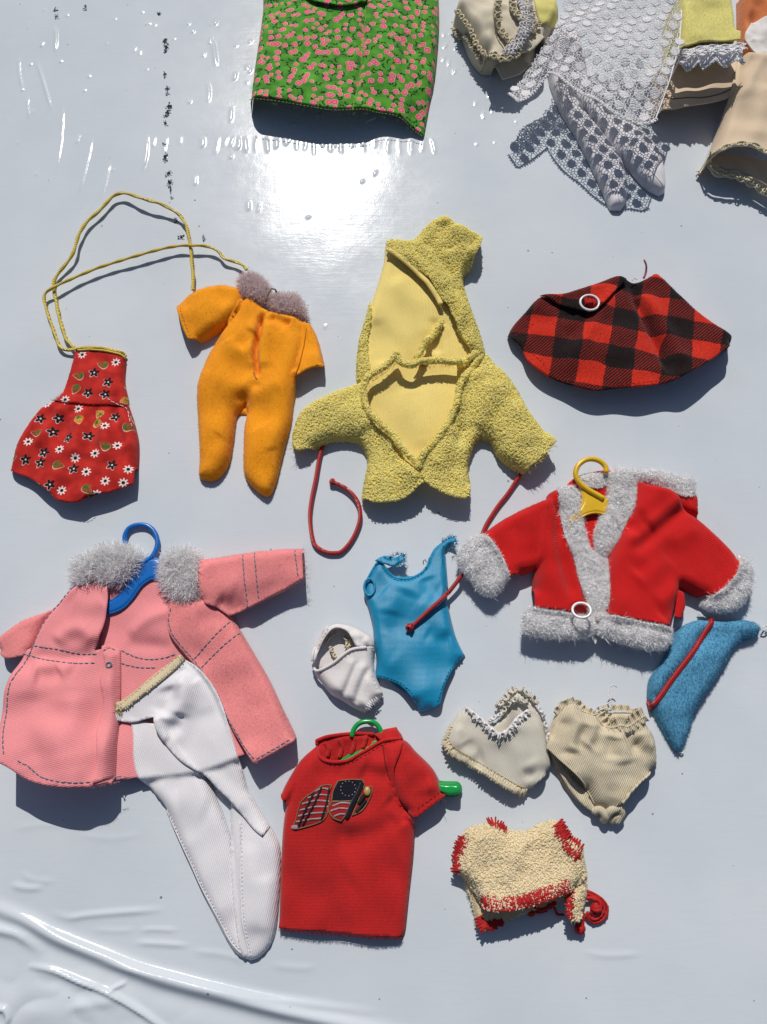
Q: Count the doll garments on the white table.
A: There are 21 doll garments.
